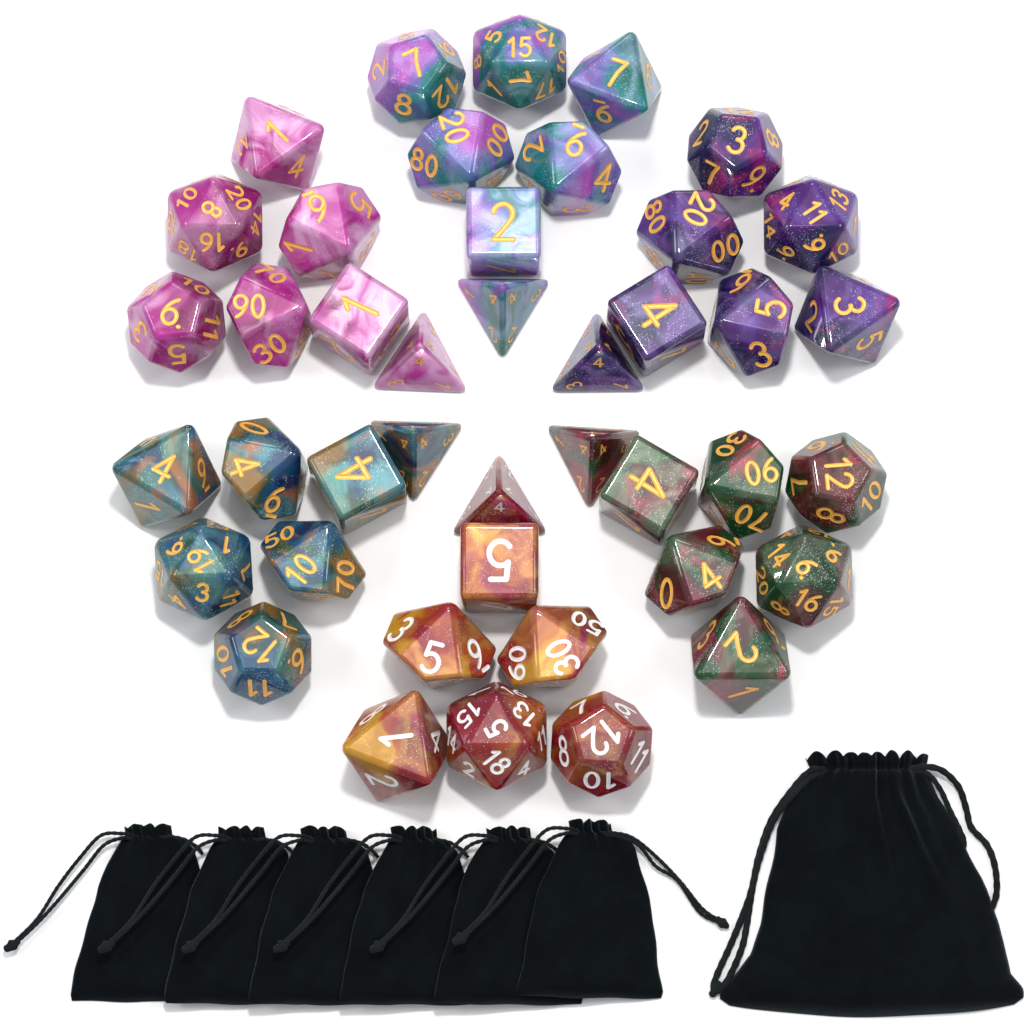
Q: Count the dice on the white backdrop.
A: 42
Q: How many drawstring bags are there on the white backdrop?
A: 7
